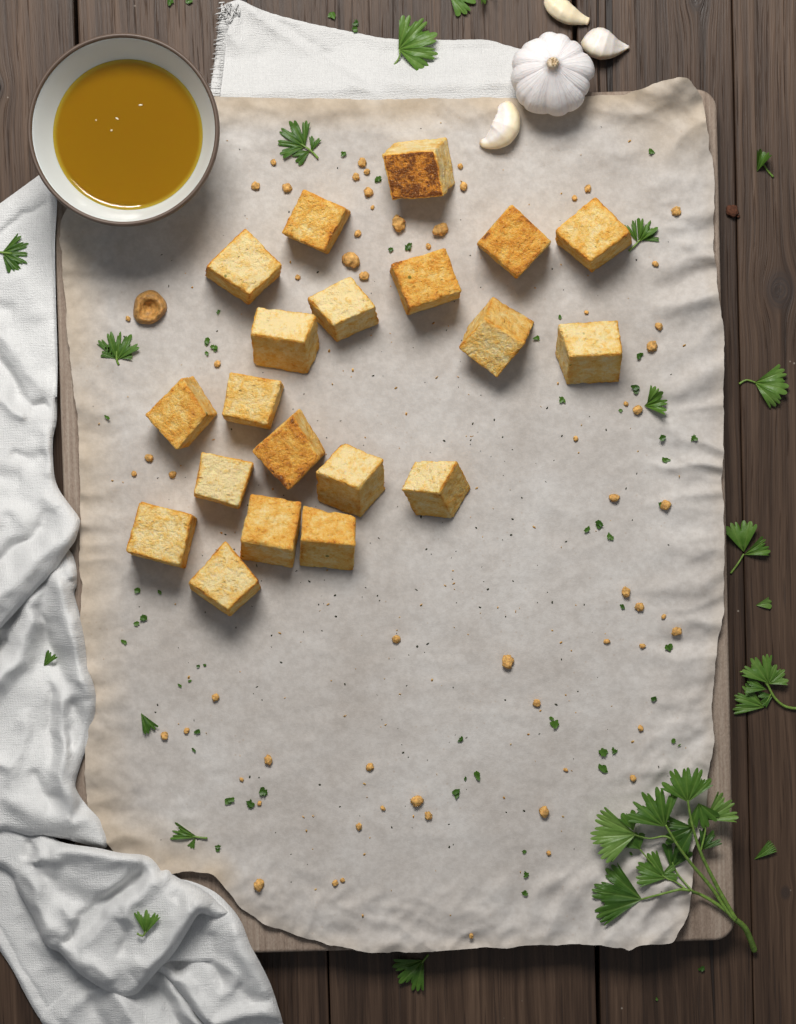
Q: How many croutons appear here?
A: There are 20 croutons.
